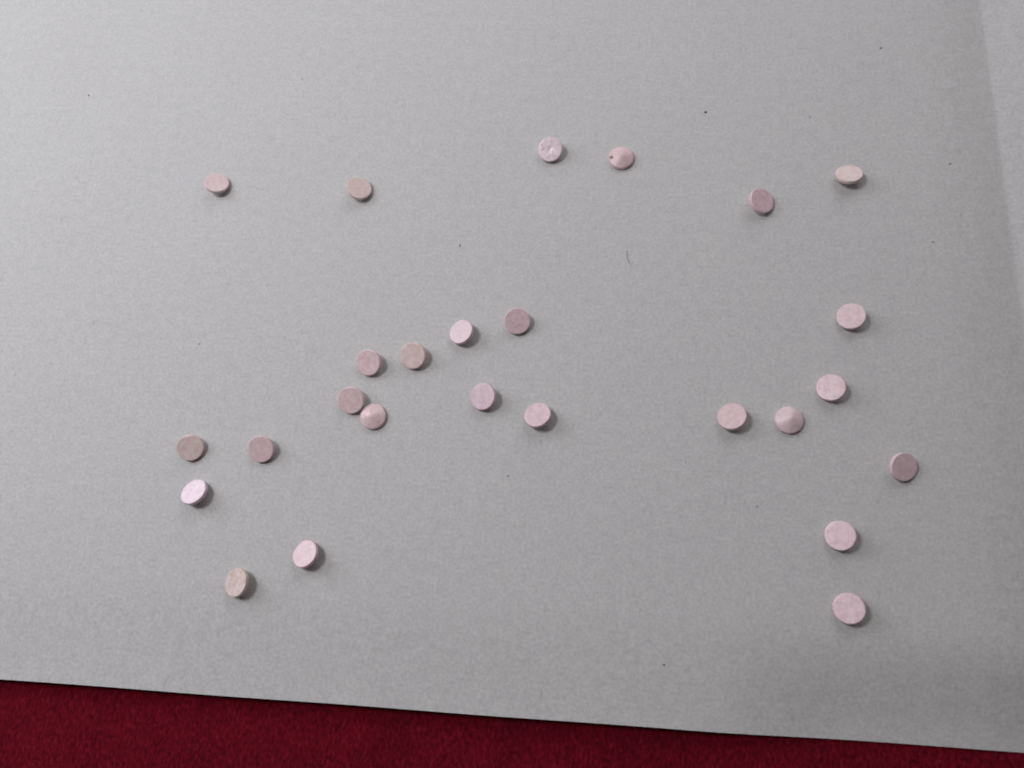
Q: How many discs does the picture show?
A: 26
